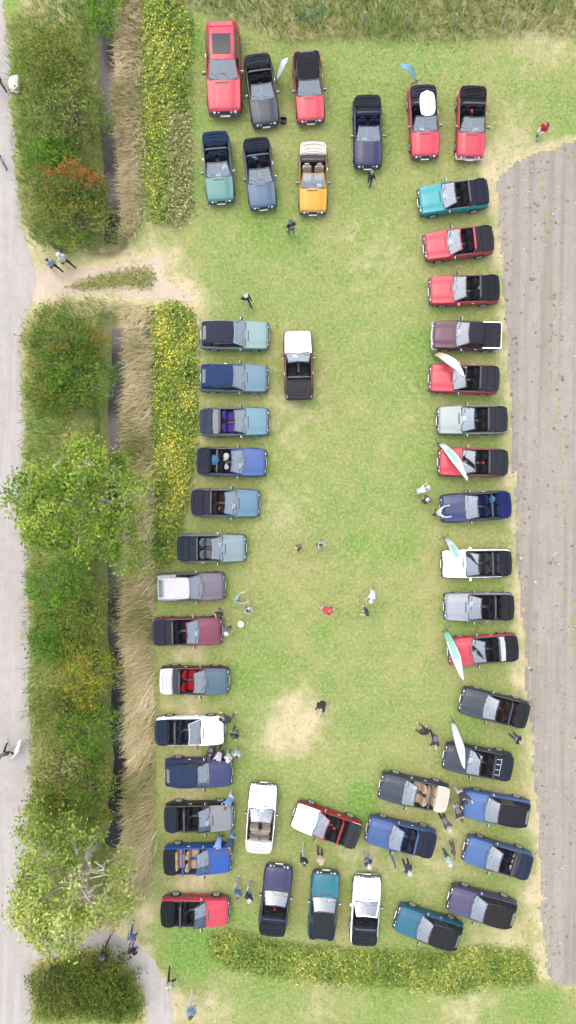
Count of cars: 48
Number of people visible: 49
